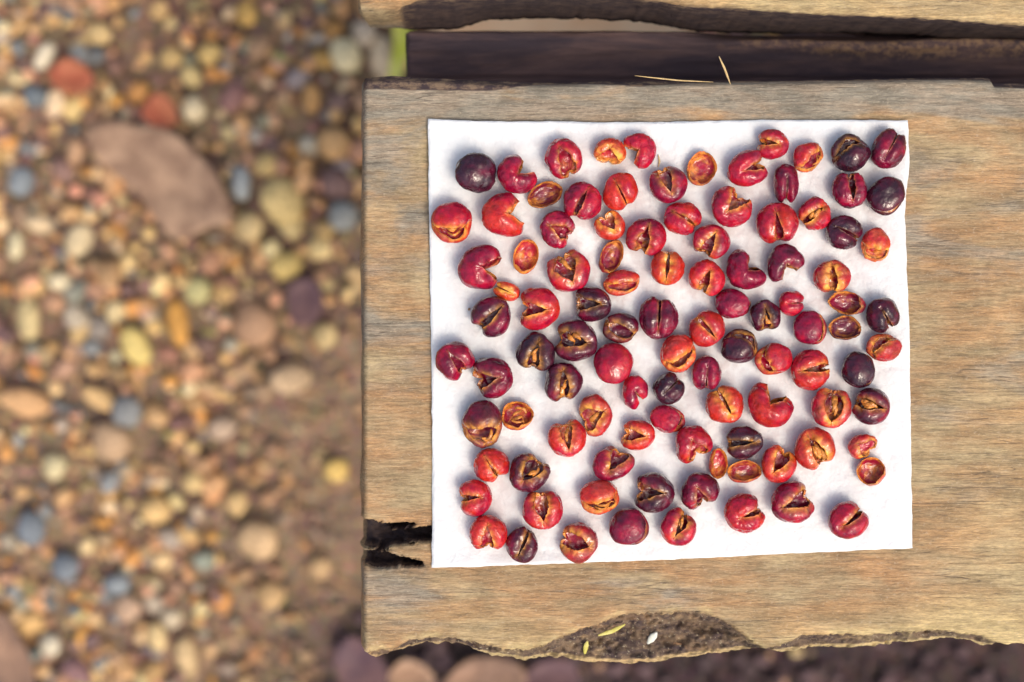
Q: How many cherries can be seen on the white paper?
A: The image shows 103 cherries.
